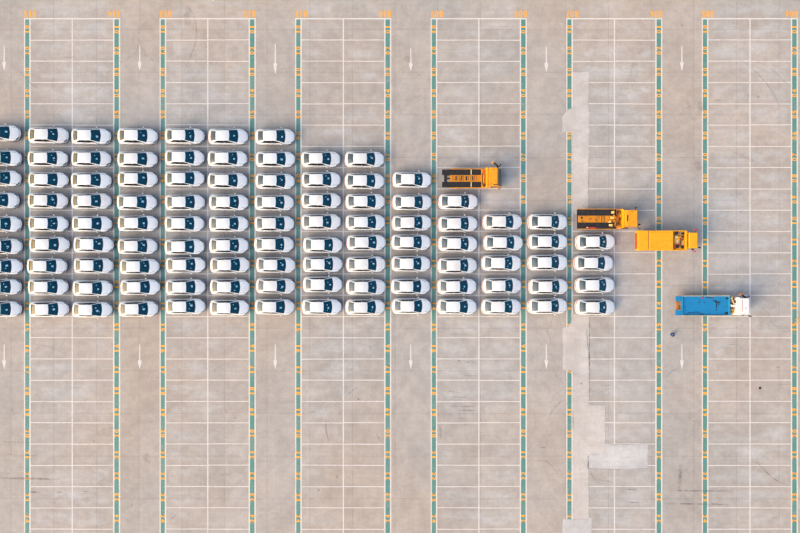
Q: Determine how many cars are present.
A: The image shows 106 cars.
